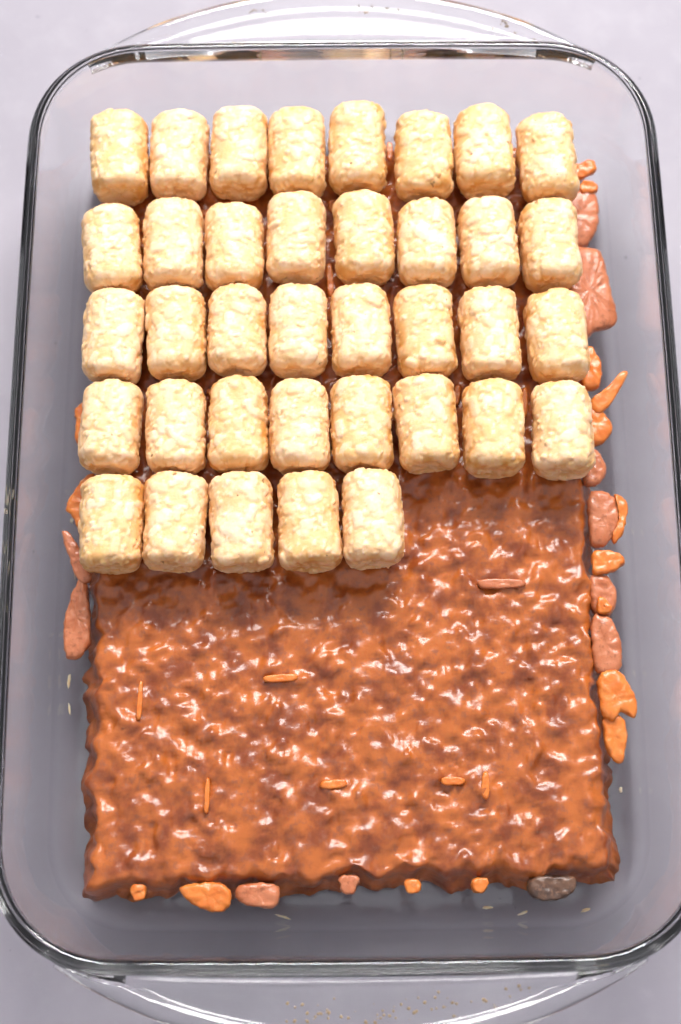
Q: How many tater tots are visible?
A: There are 37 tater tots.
